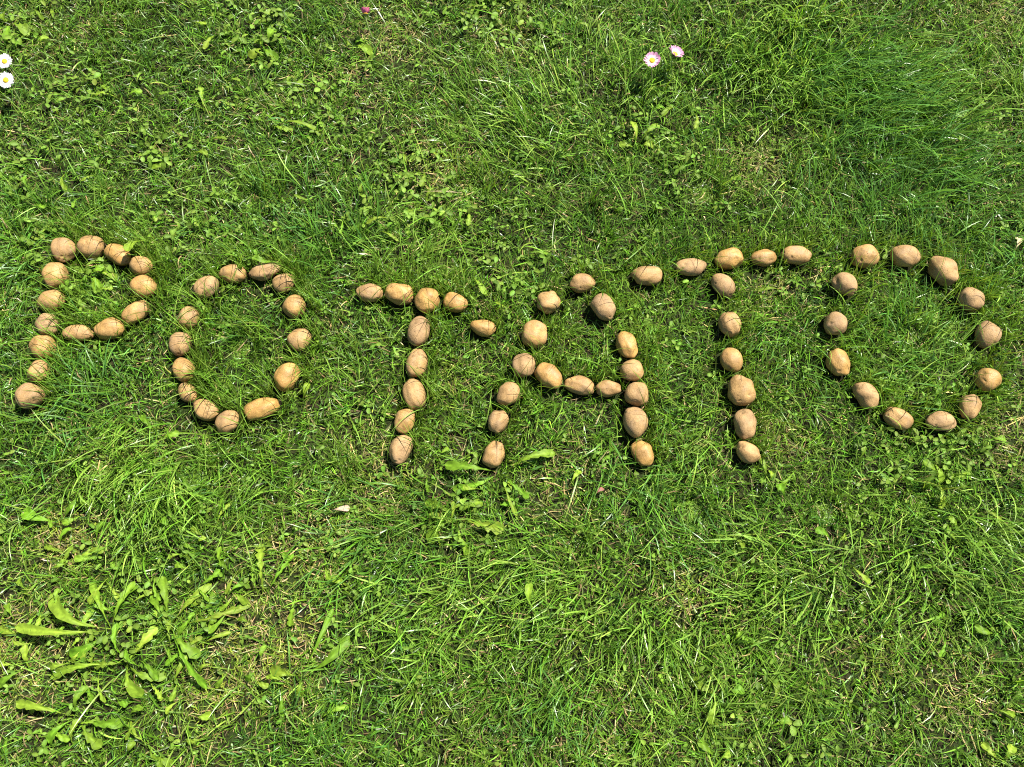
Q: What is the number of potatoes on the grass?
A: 78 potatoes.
